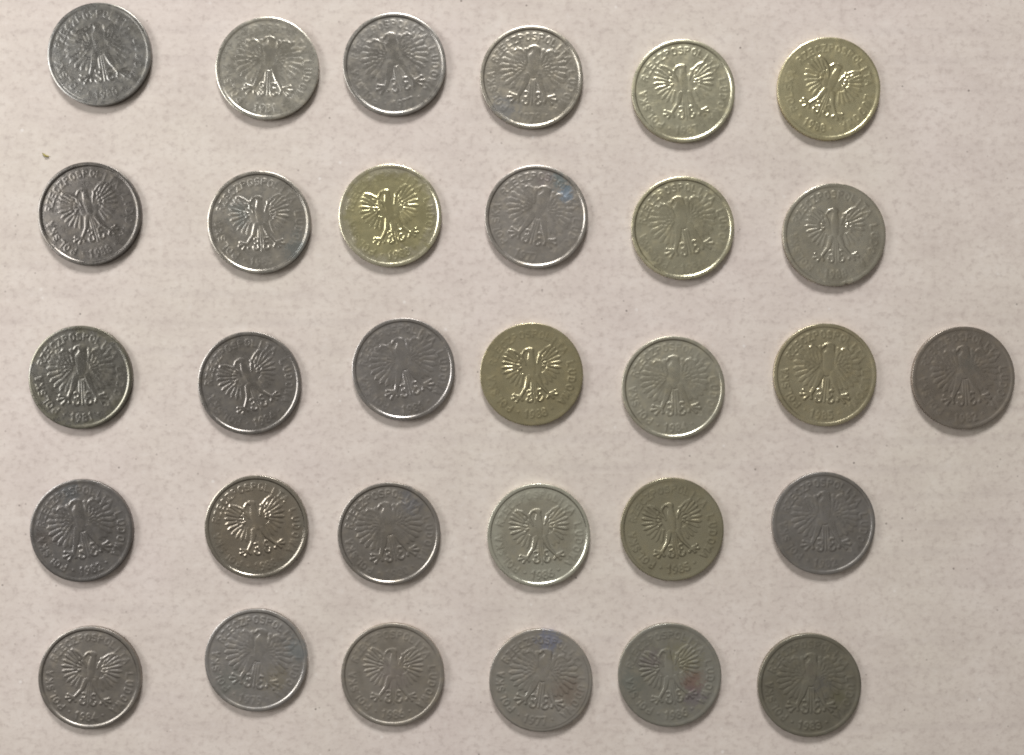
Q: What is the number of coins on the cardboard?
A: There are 31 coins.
